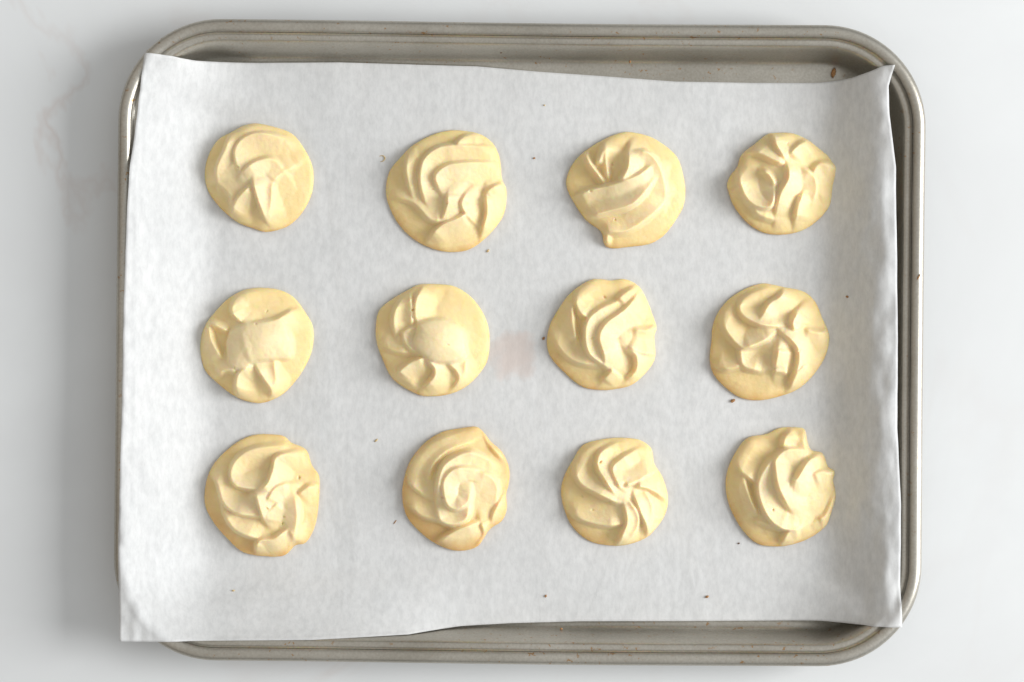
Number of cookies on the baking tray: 12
